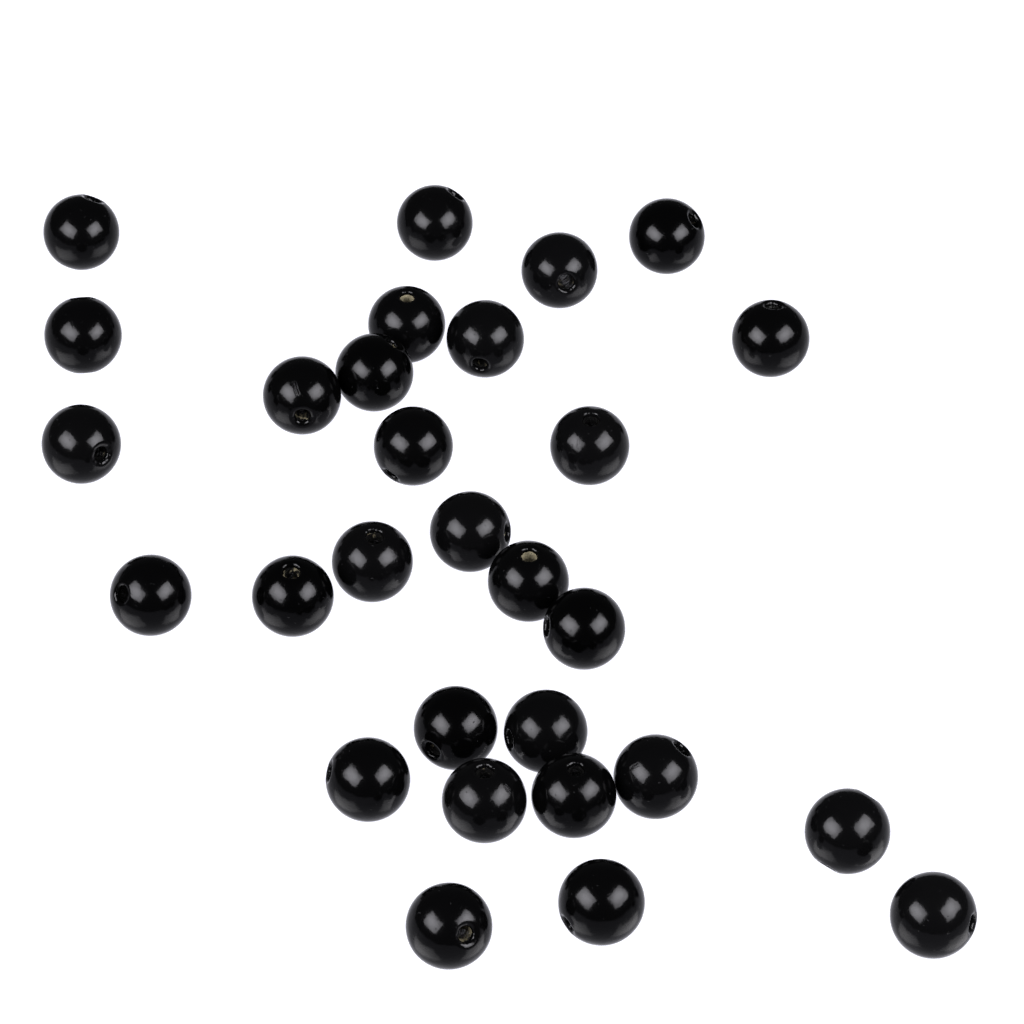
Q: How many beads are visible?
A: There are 29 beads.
